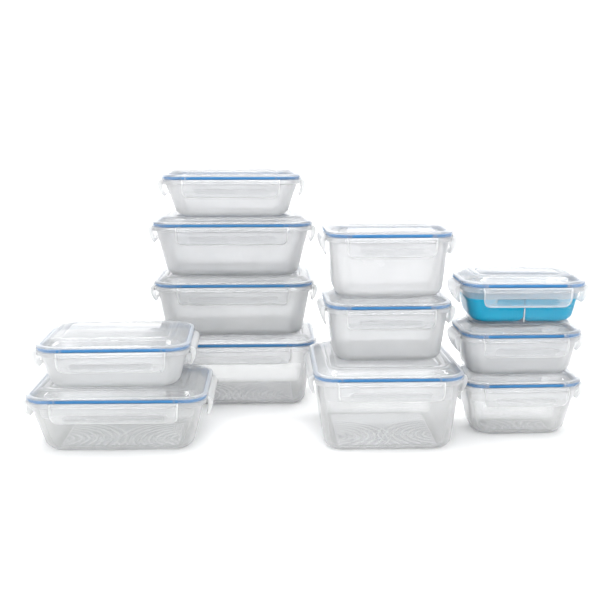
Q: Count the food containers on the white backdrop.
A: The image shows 12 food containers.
